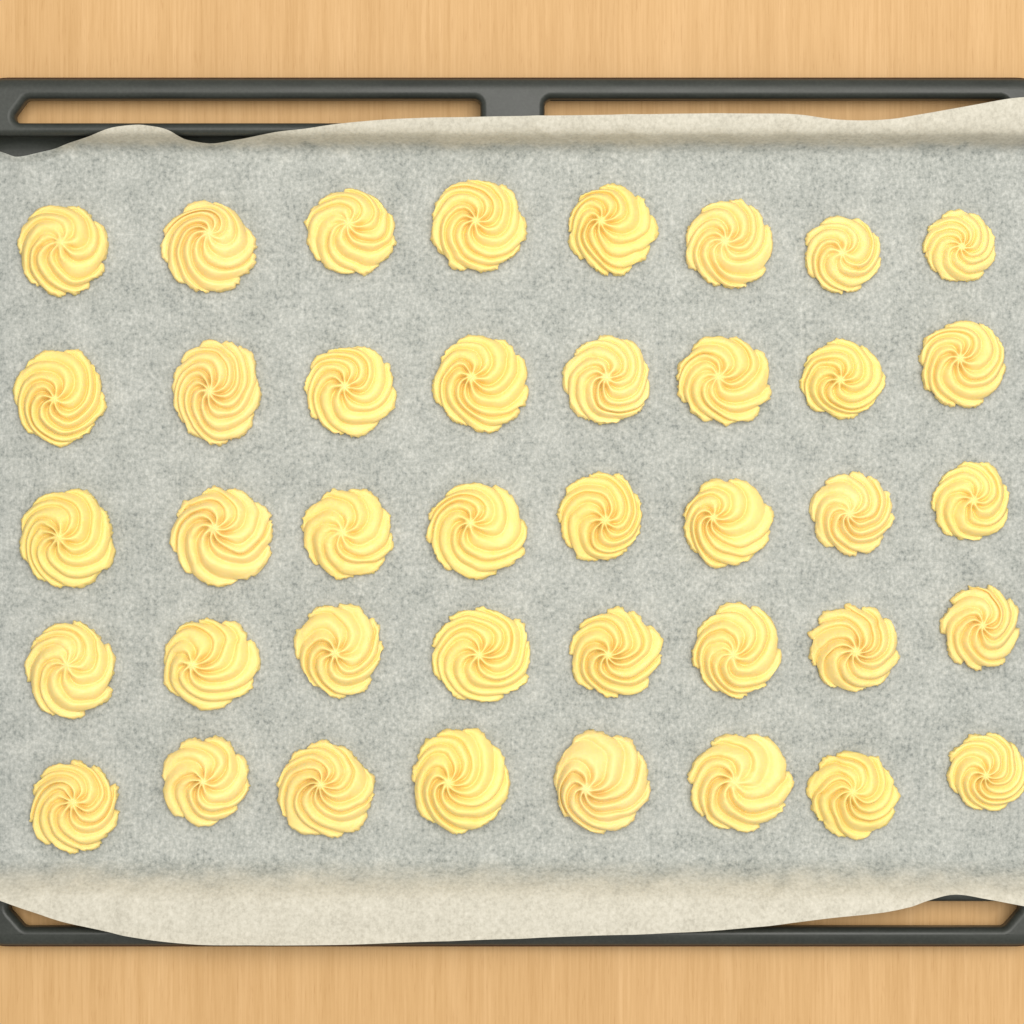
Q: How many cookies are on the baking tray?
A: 40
